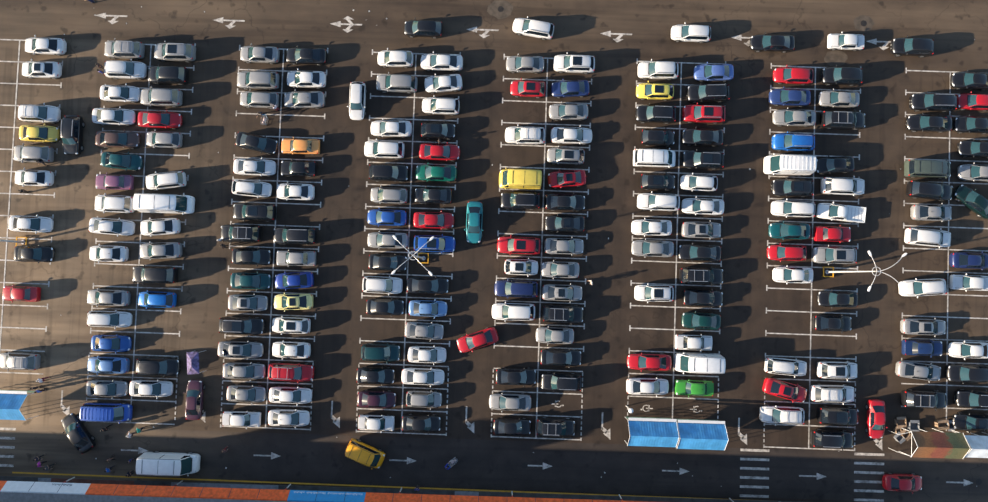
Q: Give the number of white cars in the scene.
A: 62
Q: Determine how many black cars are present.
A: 61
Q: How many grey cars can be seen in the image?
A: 40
